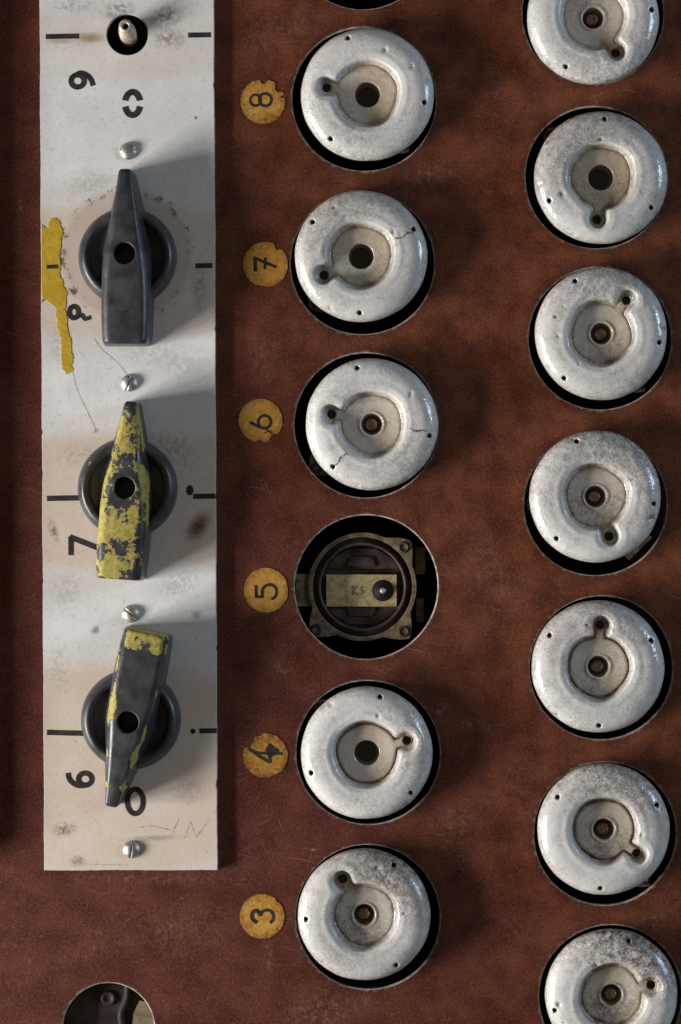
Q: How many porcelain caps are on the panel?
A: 12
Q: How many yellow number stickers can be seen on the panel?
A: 6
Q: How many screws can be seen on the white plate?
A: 4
